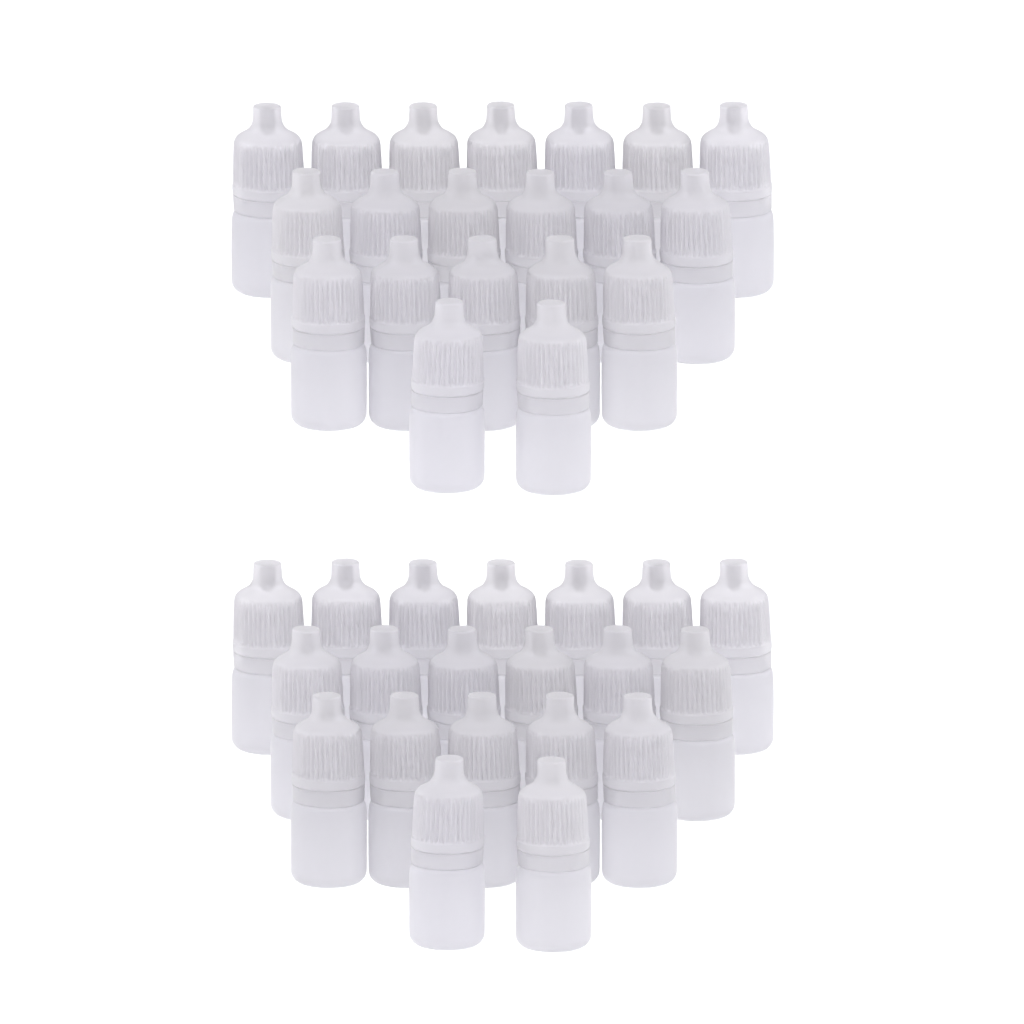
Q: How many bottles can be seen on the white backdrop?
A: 40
